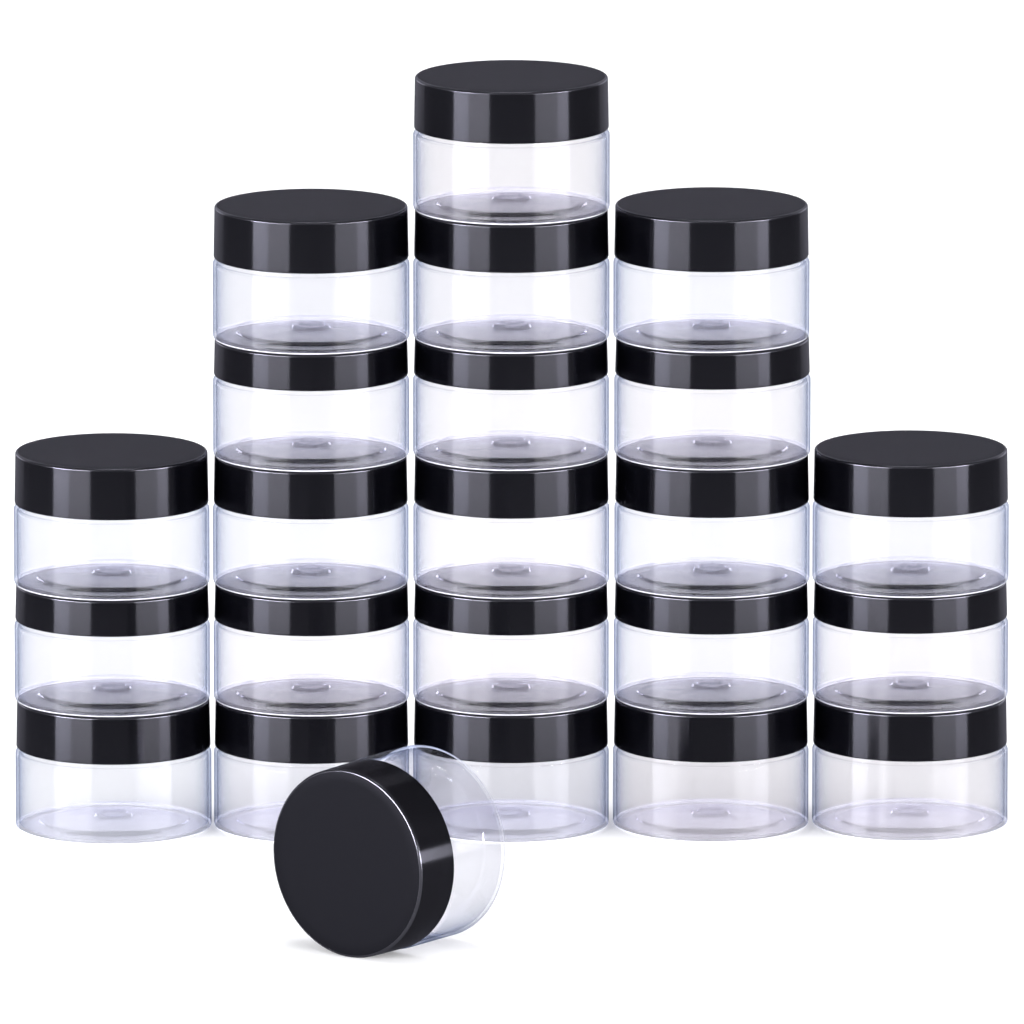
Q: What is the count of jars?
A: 23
